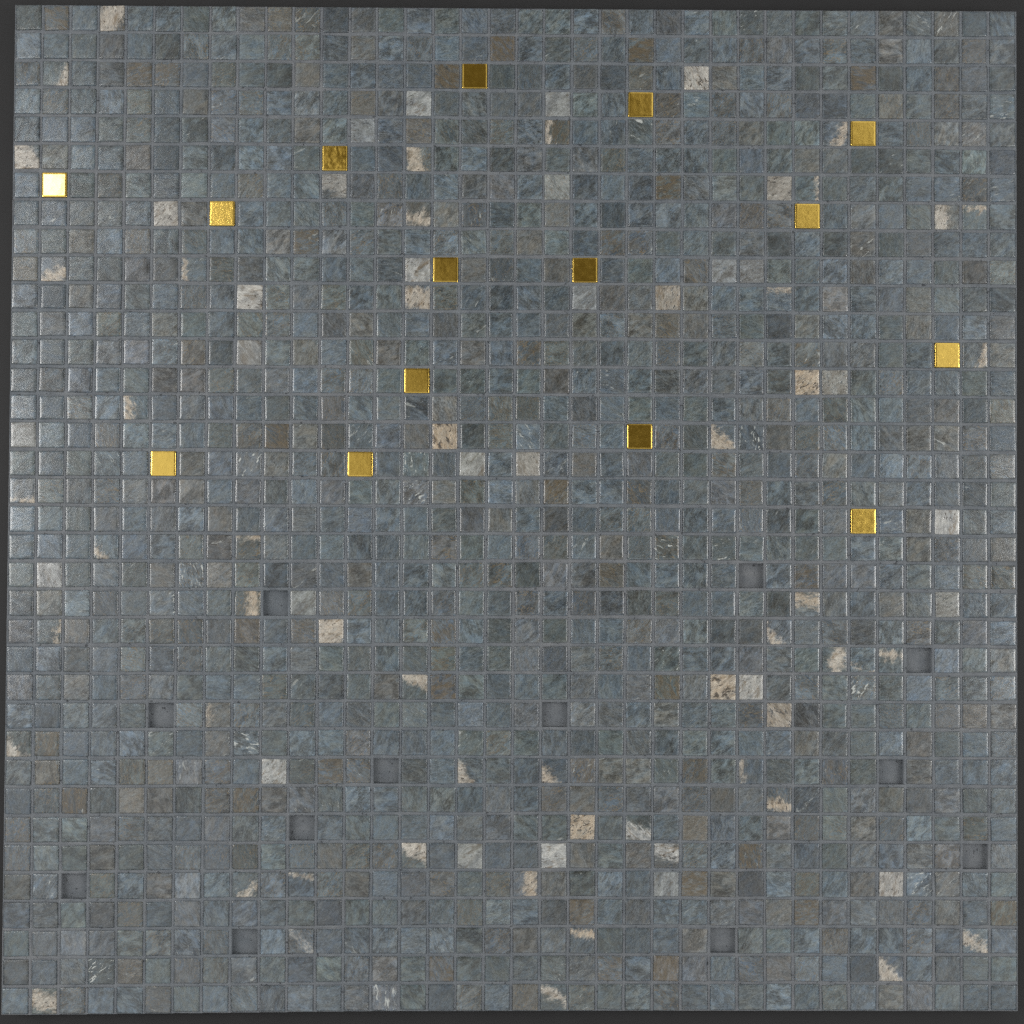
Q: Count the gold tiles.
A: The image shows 15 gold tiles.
